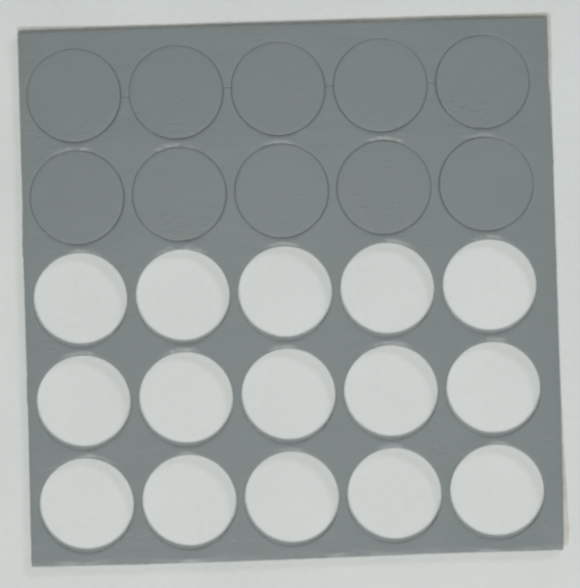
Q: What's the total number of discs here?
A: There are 10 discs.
